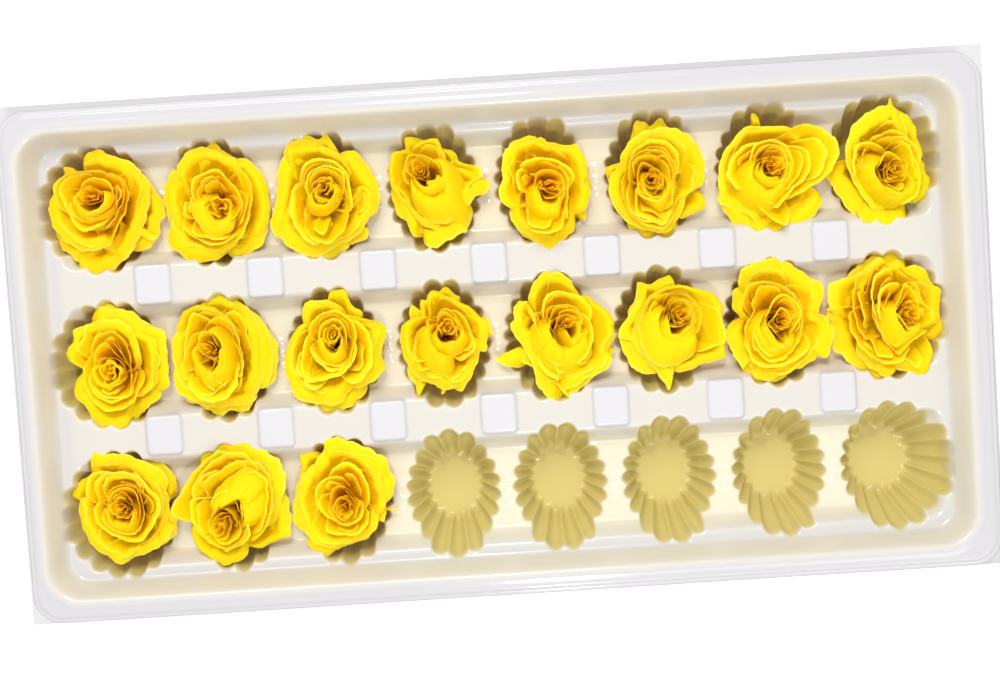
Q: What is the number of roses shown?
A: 19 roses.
